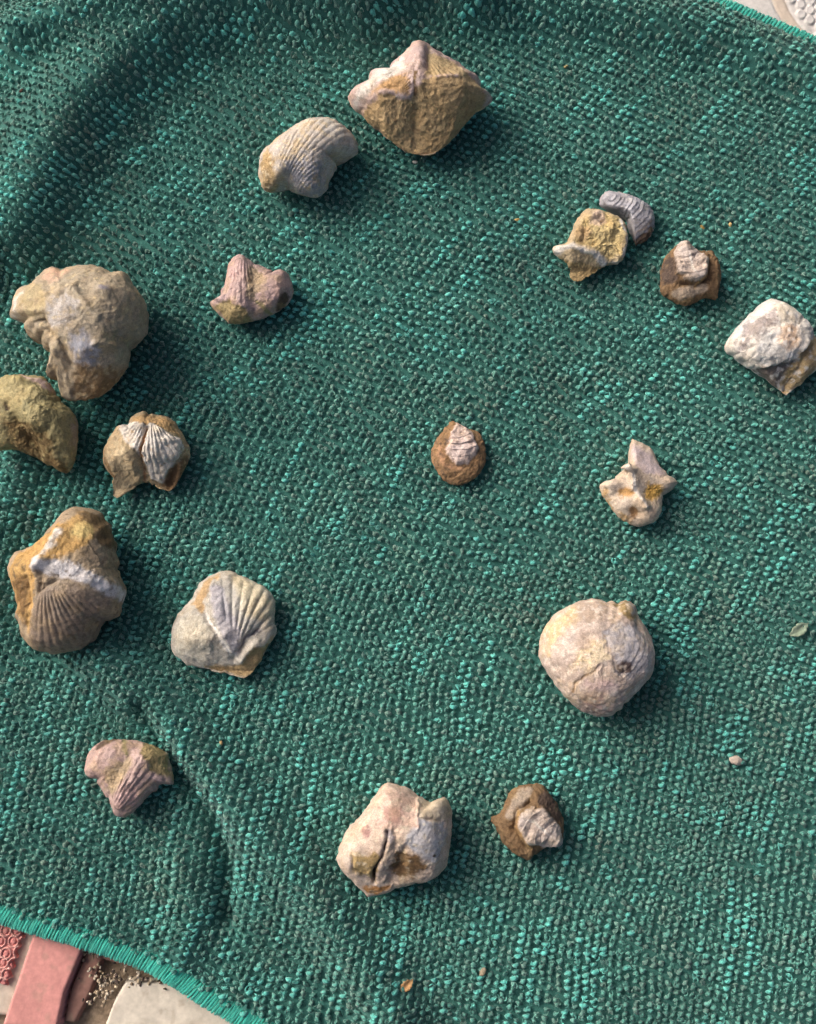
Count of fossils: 18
